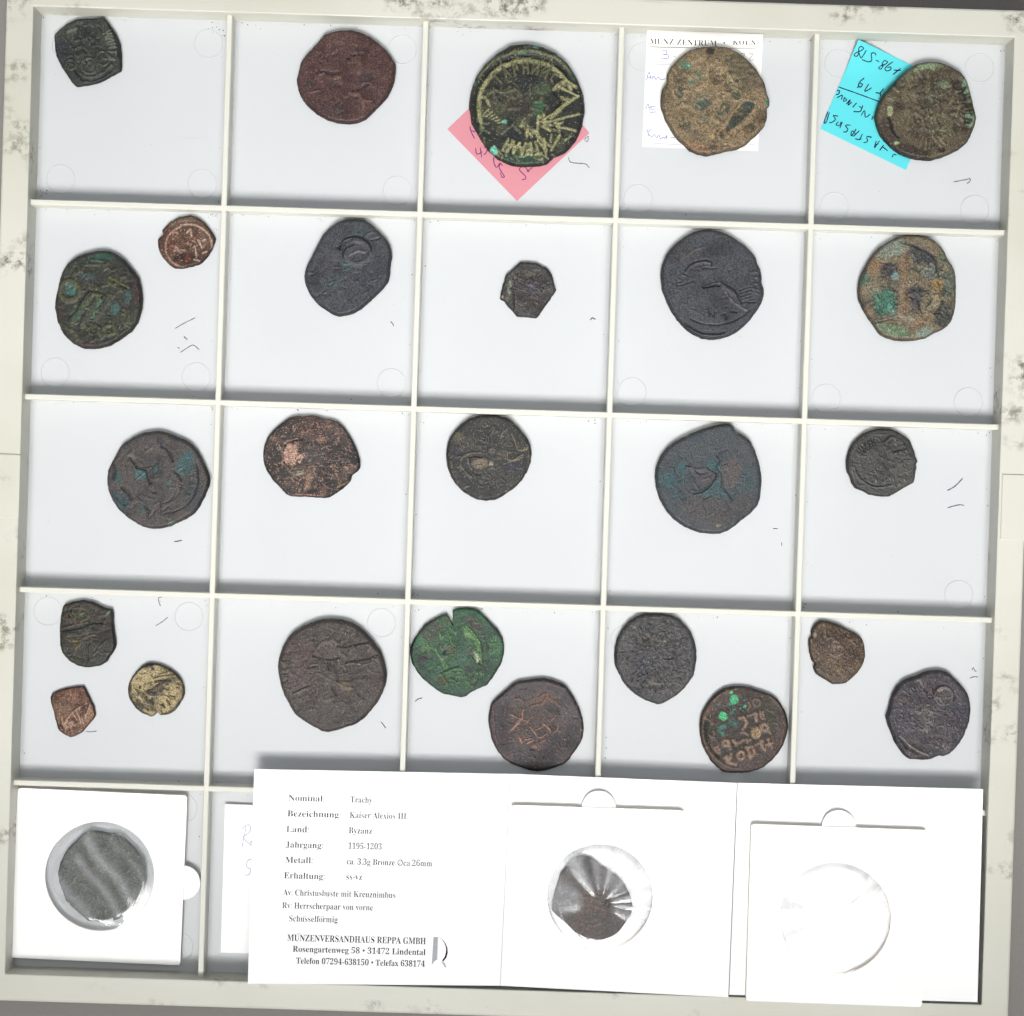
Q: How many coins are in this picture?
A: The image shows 28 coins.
